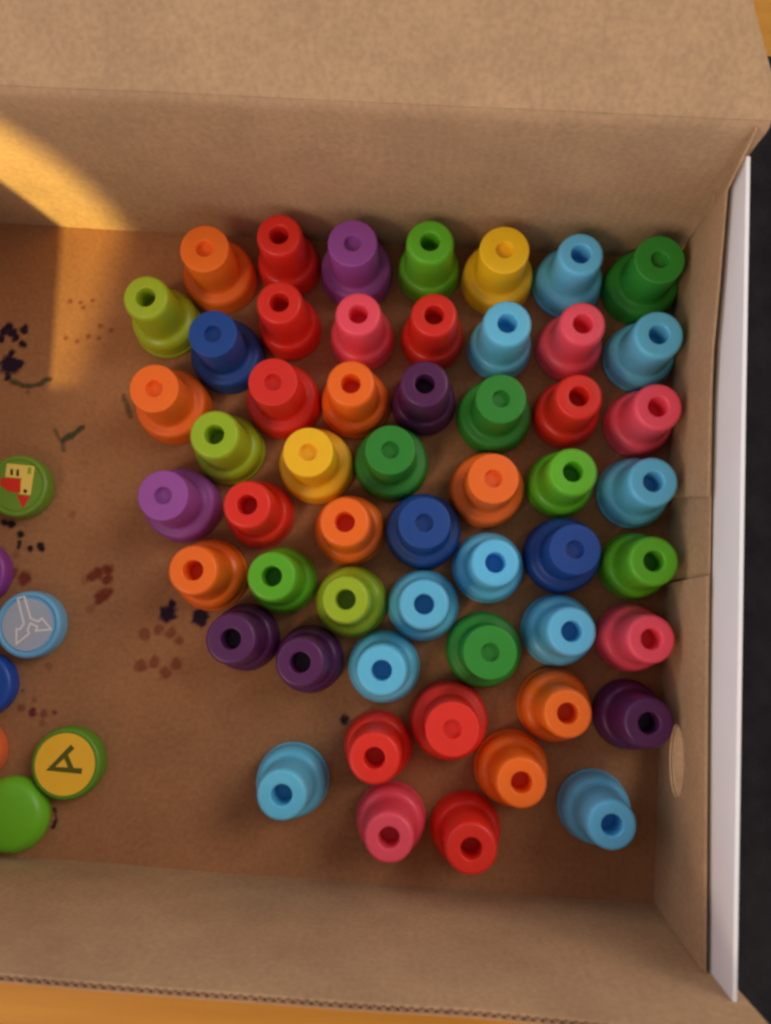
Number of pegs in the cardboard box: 54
